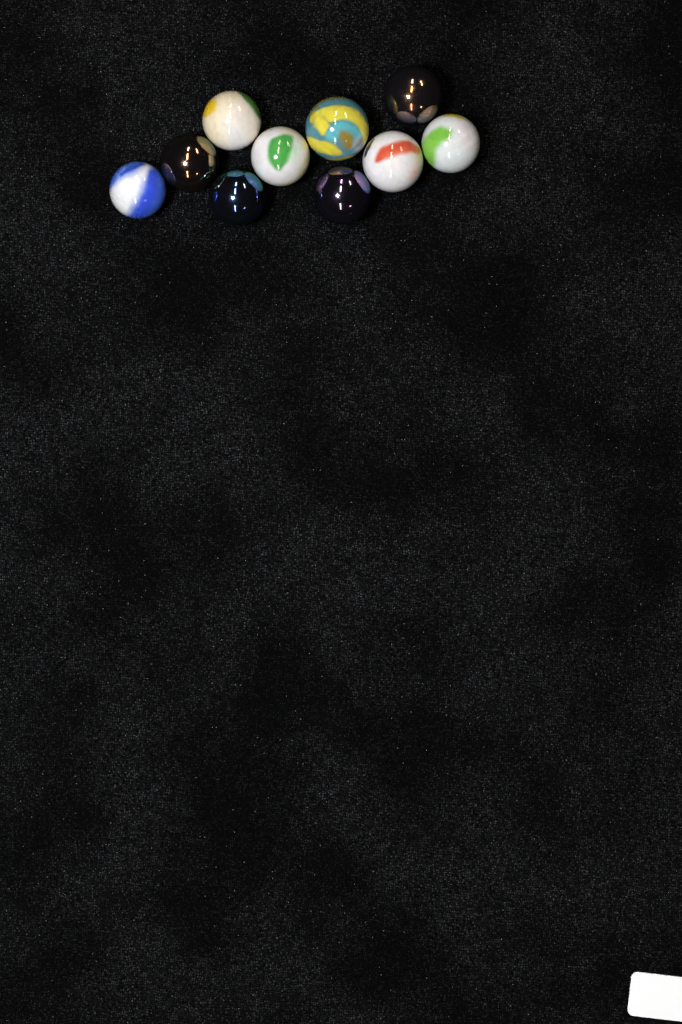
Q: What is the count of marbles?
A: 10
